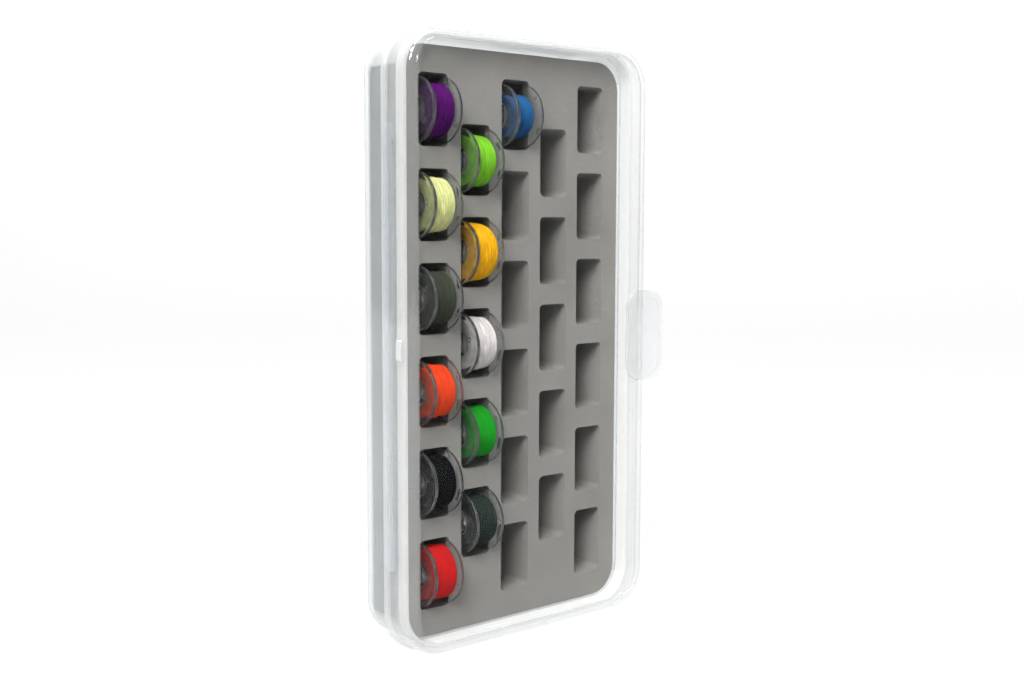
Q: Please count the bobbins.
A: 12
